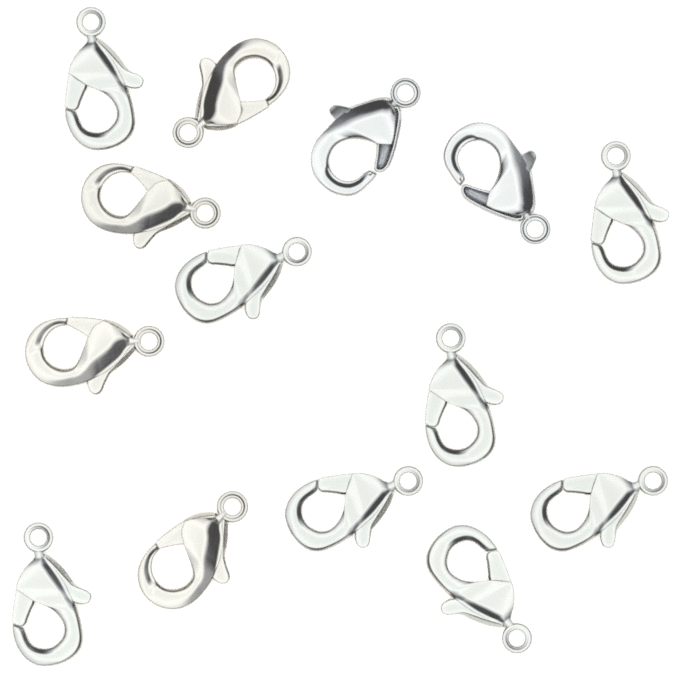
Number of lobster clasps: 14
